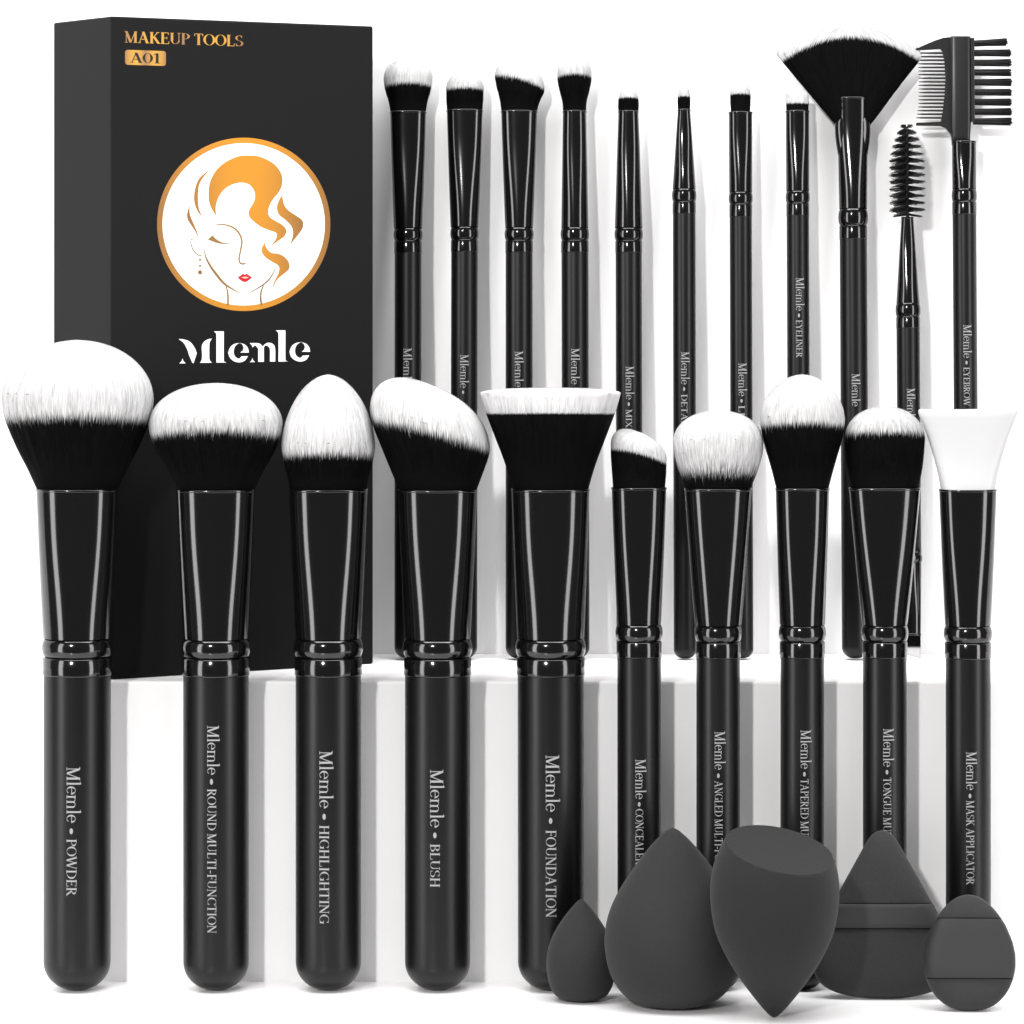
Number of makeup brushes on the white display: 21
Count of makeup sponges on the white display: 3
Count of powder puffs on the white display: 2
